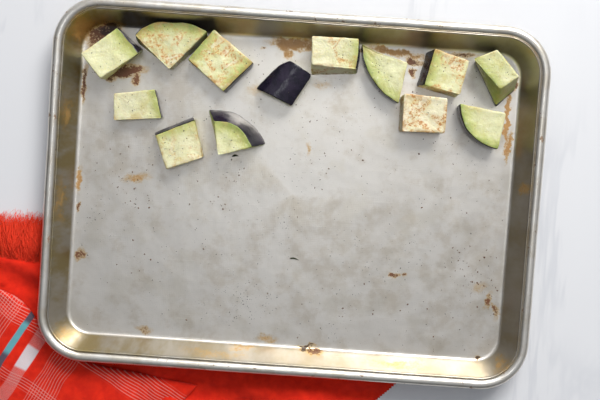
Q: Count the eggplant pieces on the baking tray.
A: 13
